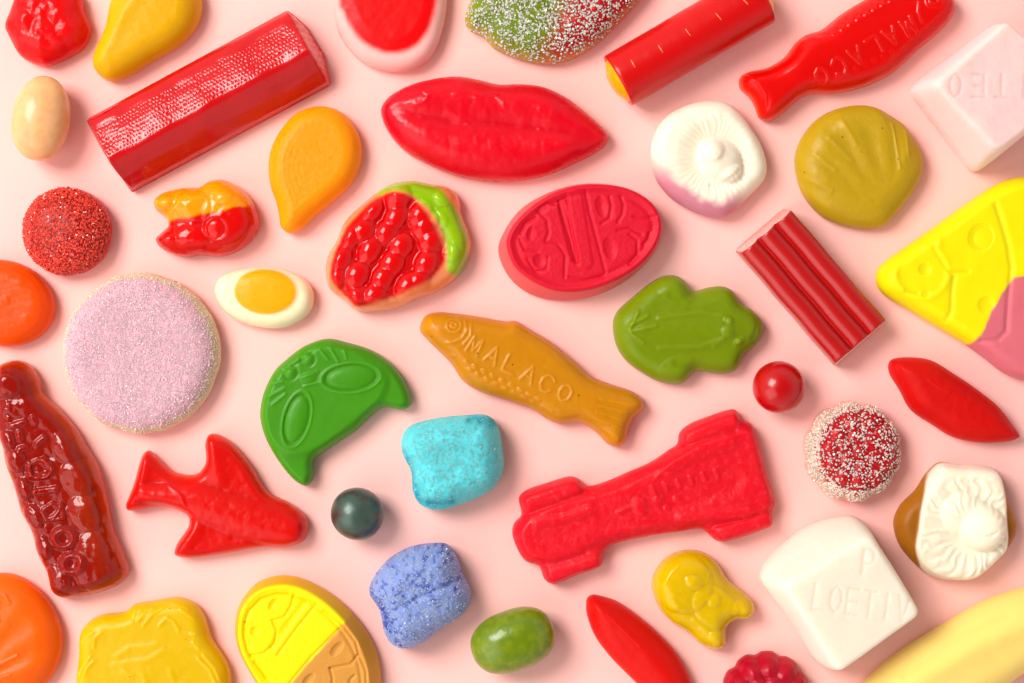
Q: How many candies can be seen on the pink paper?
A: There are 44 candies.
